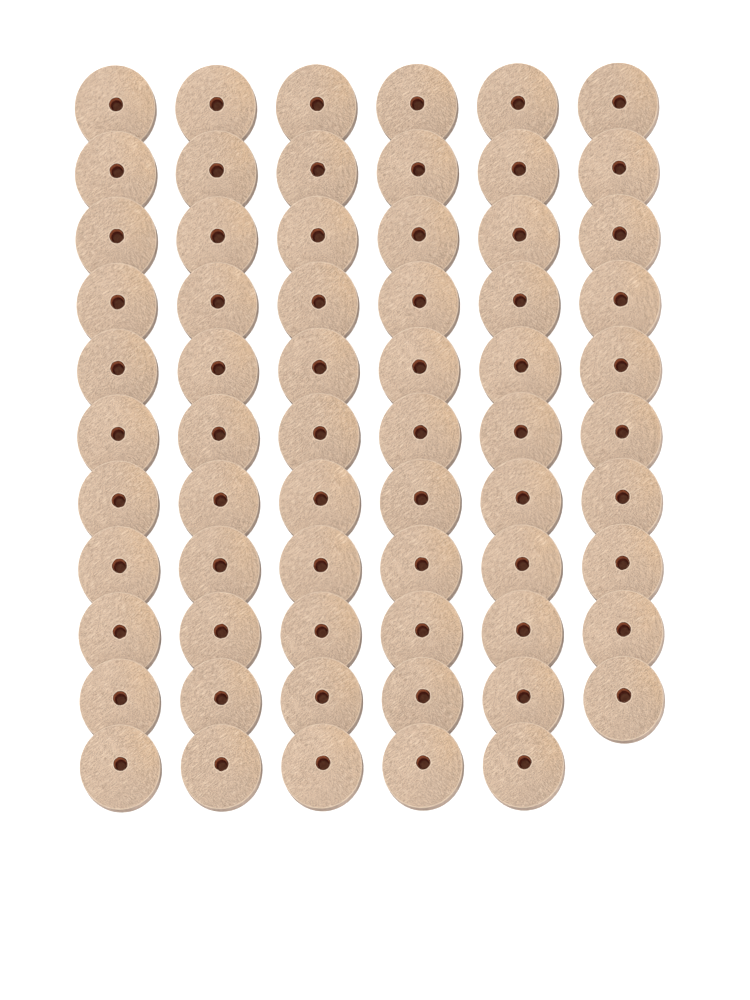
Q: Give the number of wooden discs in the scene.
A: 65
